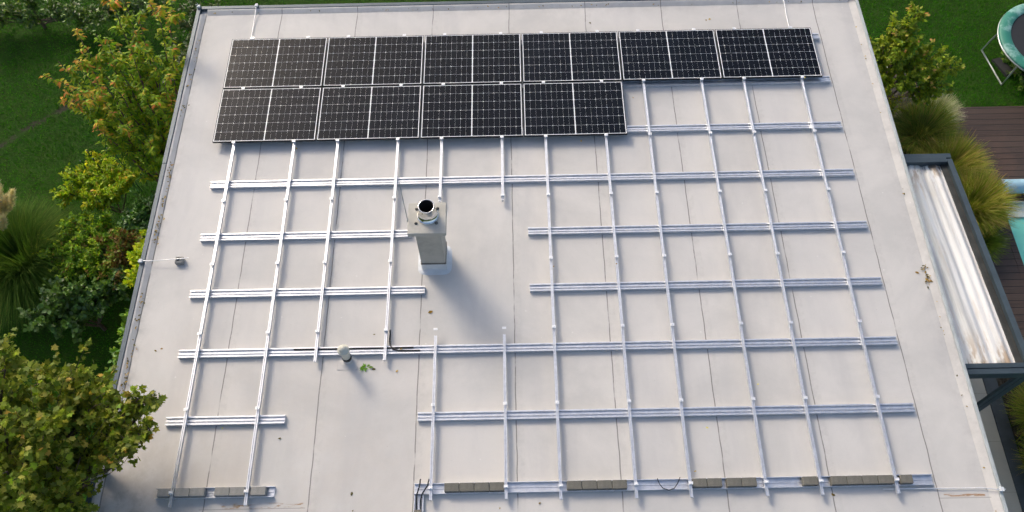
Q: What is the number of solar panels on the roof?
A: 10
